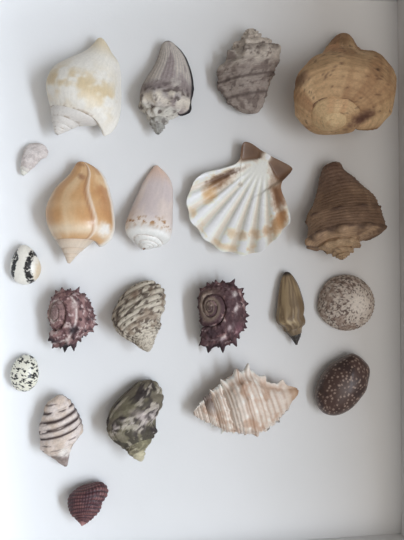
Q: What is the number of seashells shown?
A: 21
